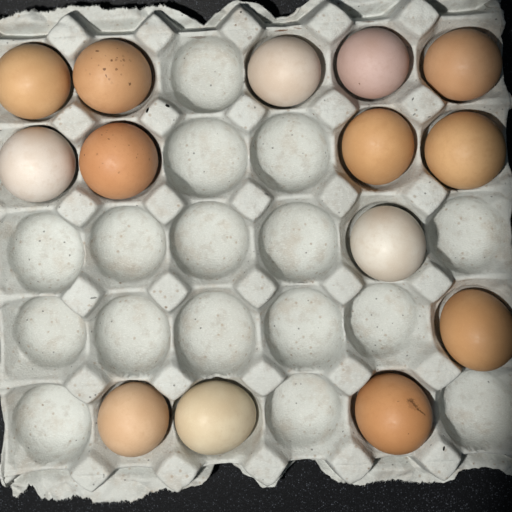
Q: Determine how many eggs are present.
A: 14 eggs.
